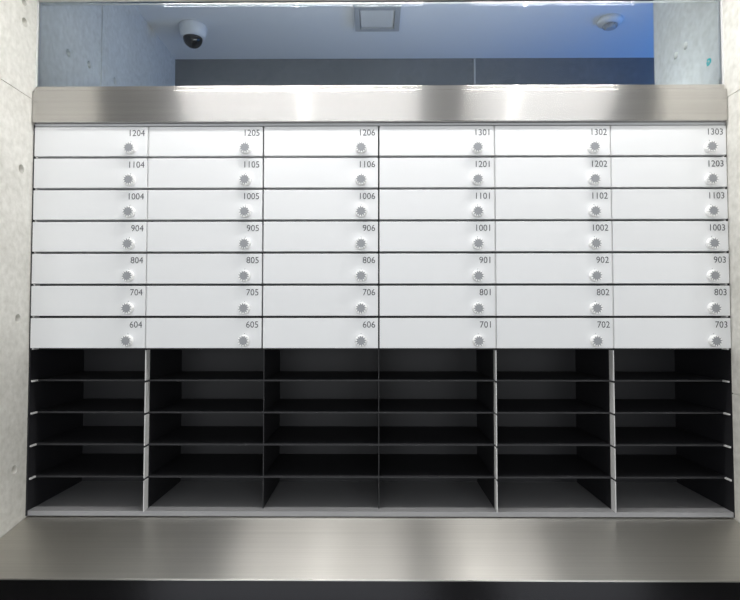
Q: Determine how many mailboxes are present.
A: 42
